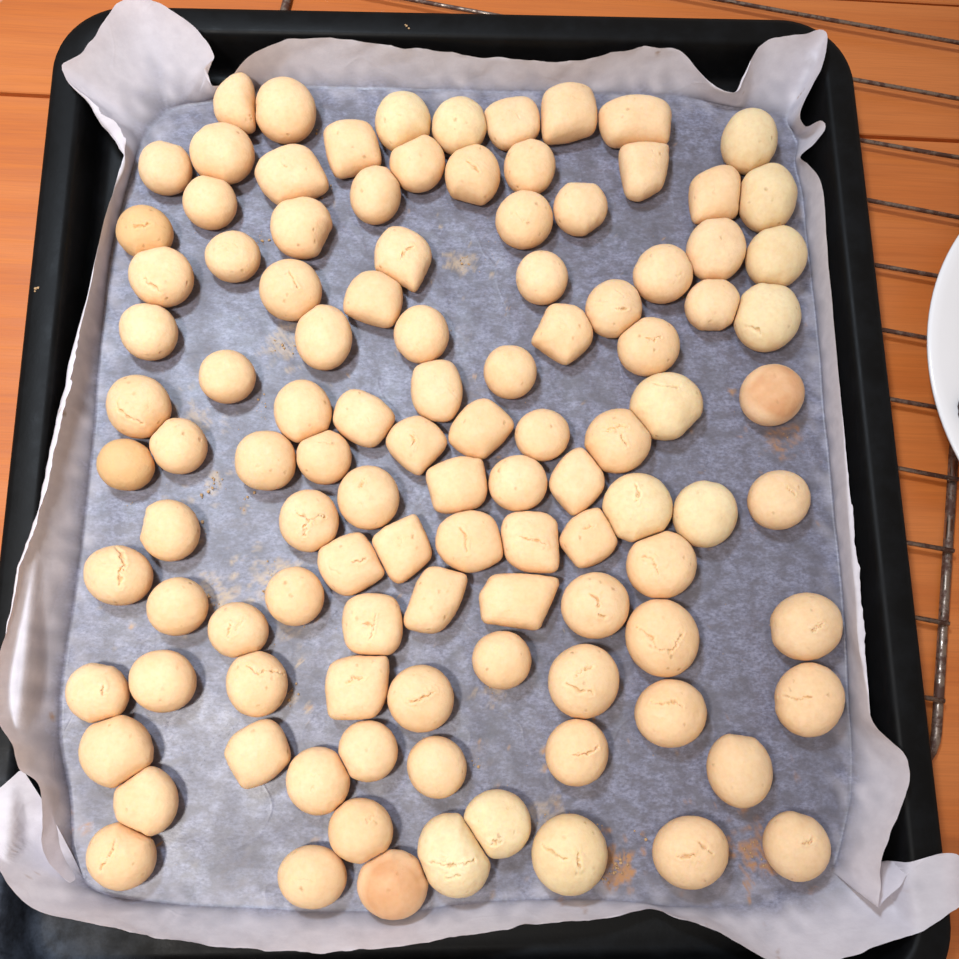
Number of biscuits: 108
